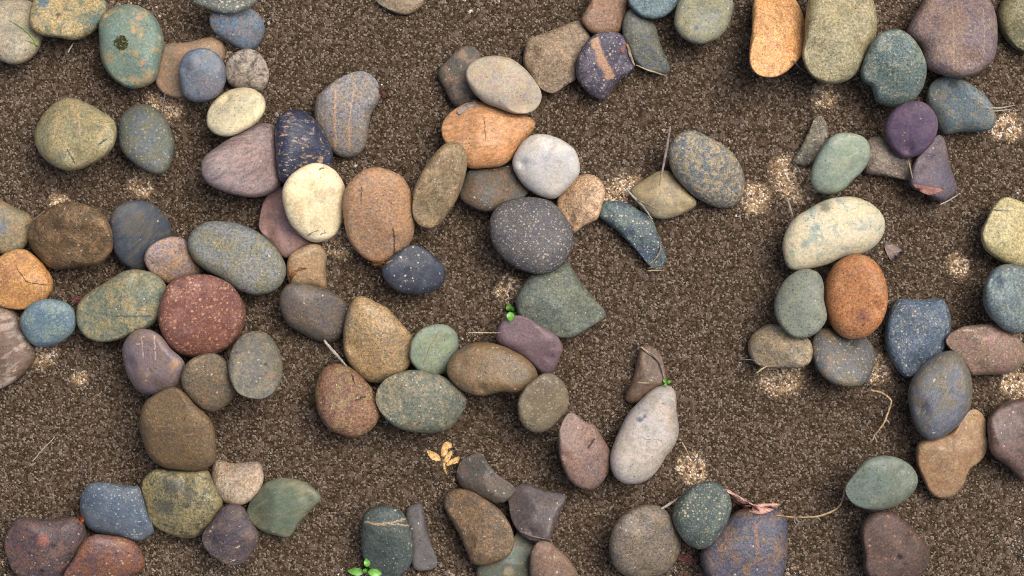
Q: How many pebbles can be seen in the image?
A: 105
